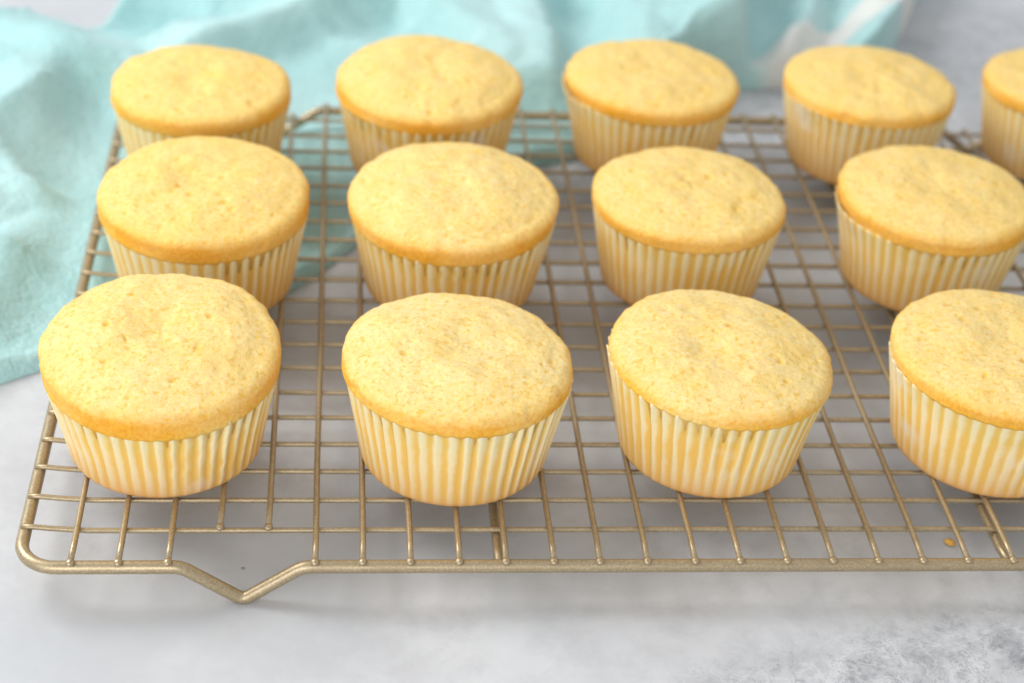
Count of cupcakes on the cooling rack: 13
